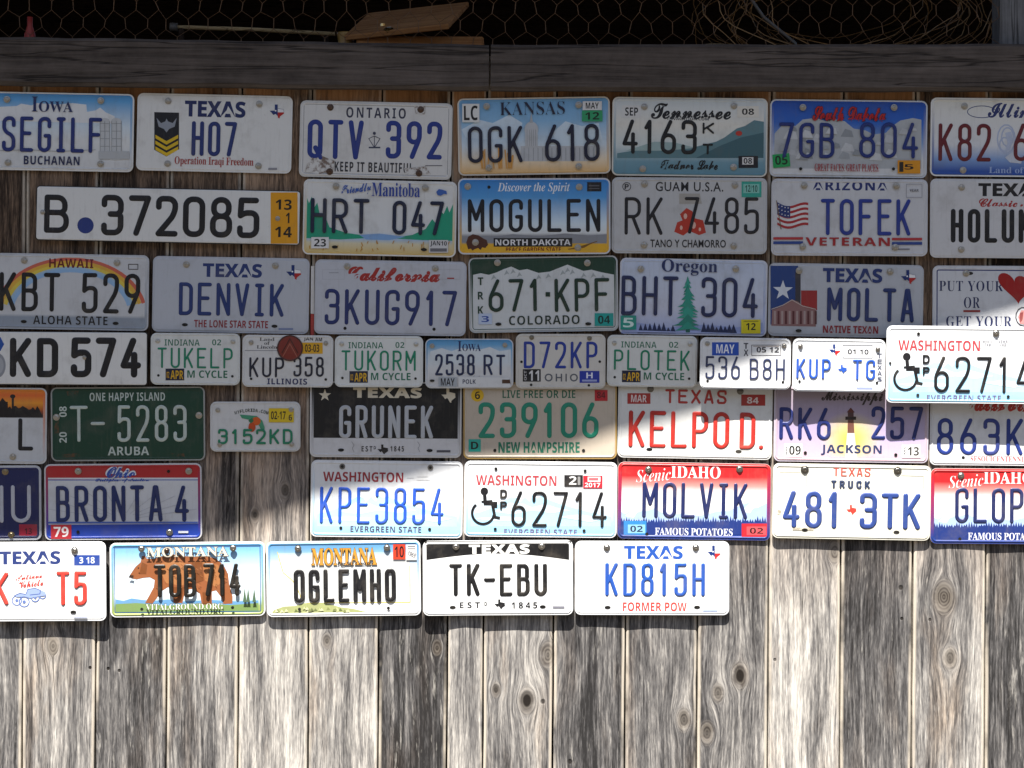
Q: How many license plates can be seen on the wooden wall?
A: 50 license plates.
